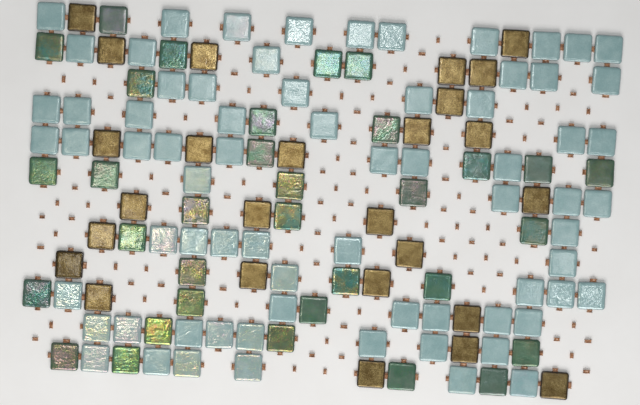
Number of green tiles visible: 33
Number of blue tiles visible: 71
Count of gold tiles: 26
